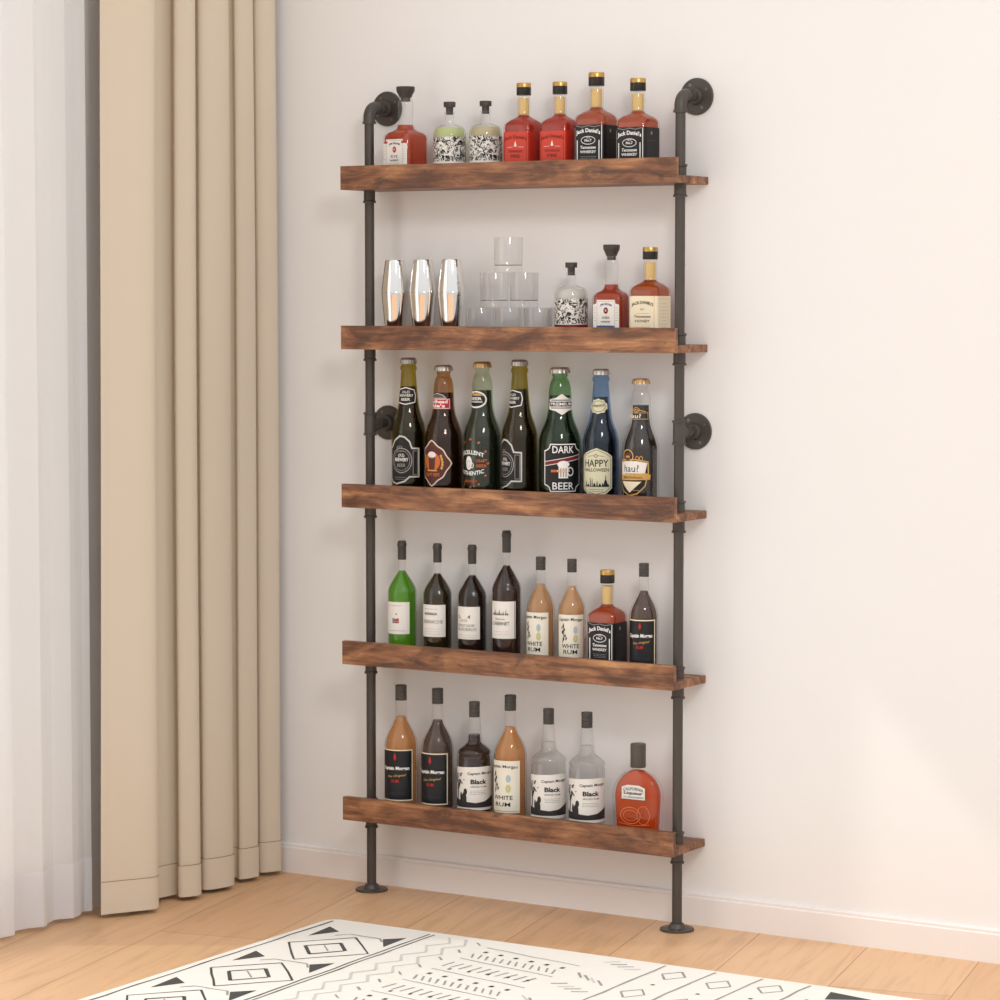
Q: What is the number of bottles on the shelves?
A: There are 32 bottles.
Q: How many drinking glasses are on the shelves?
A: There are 6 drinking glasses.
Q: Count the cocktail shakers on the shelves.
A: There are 3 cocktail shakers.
